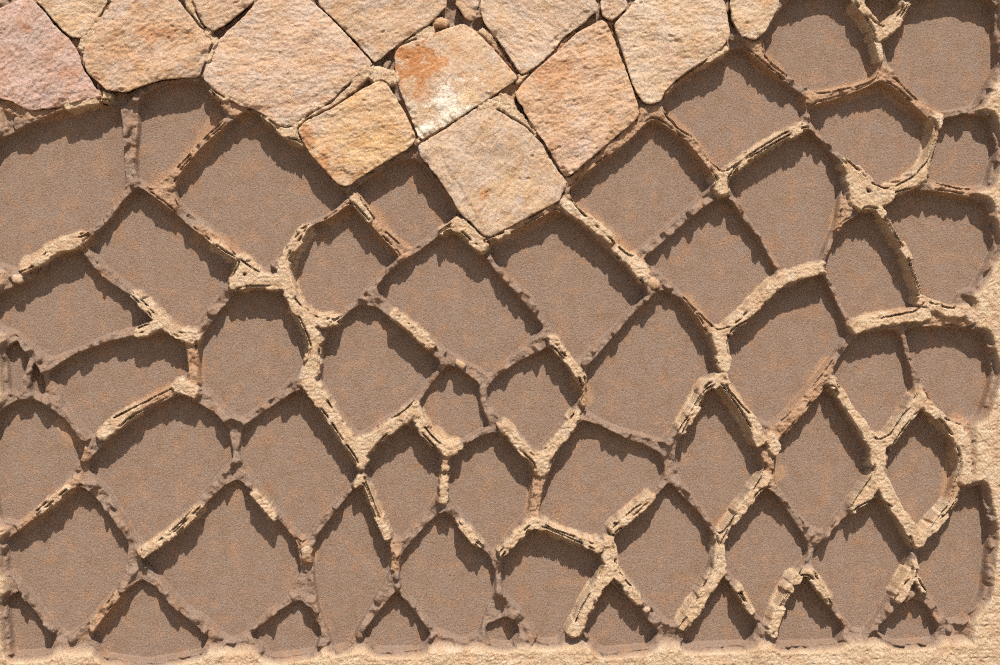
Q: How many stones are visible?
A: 15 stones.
